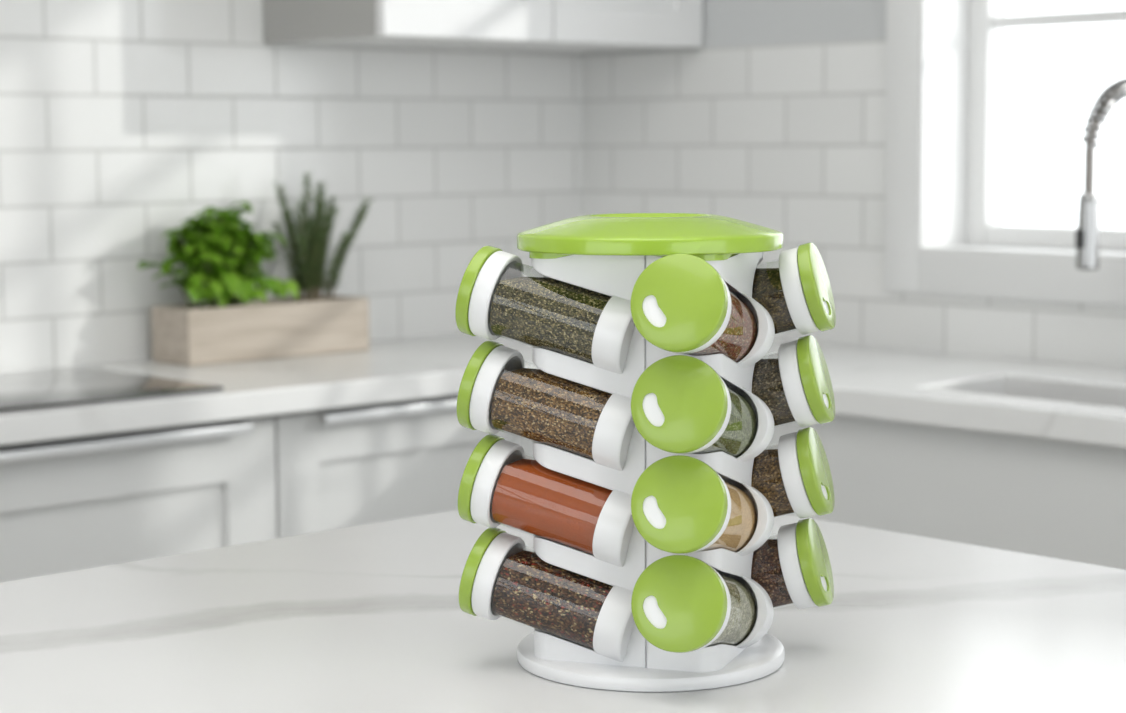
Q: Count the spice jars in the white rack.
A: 12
